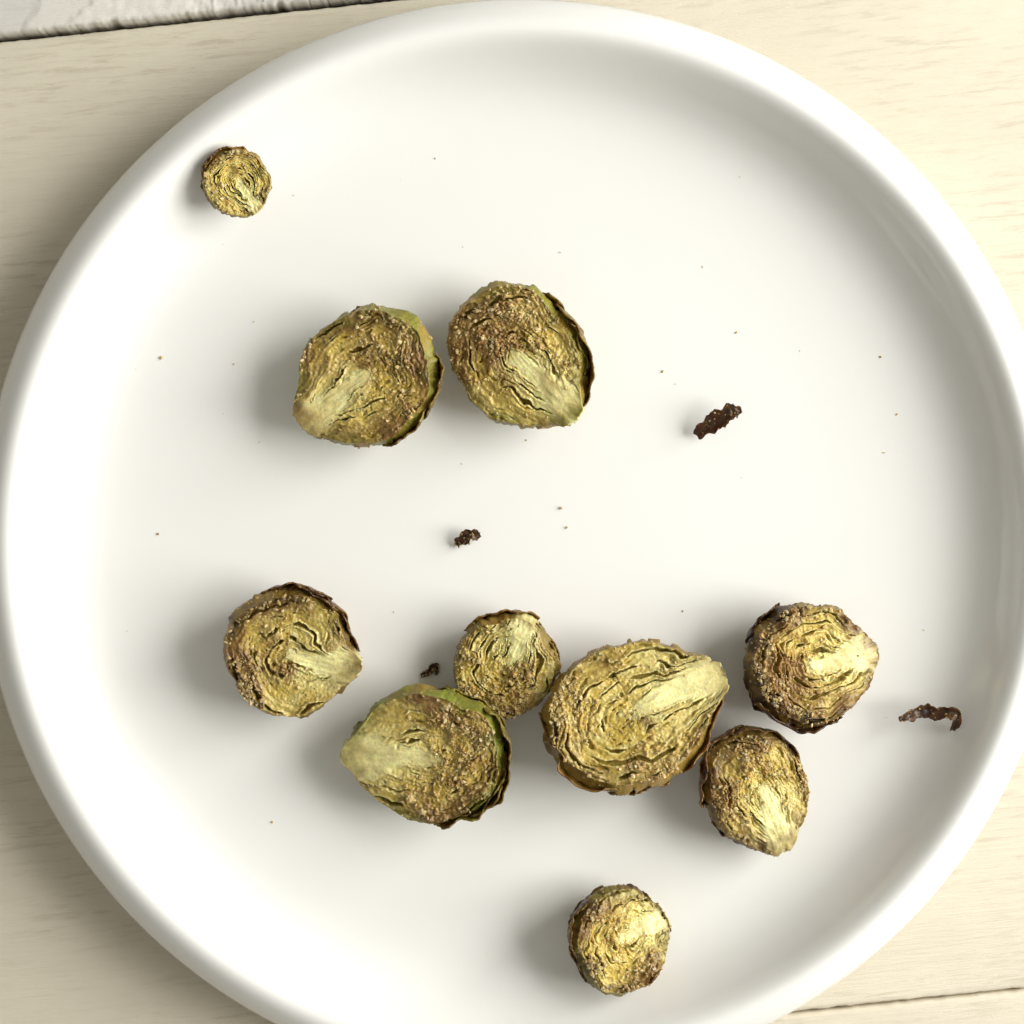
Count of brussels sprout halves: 10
